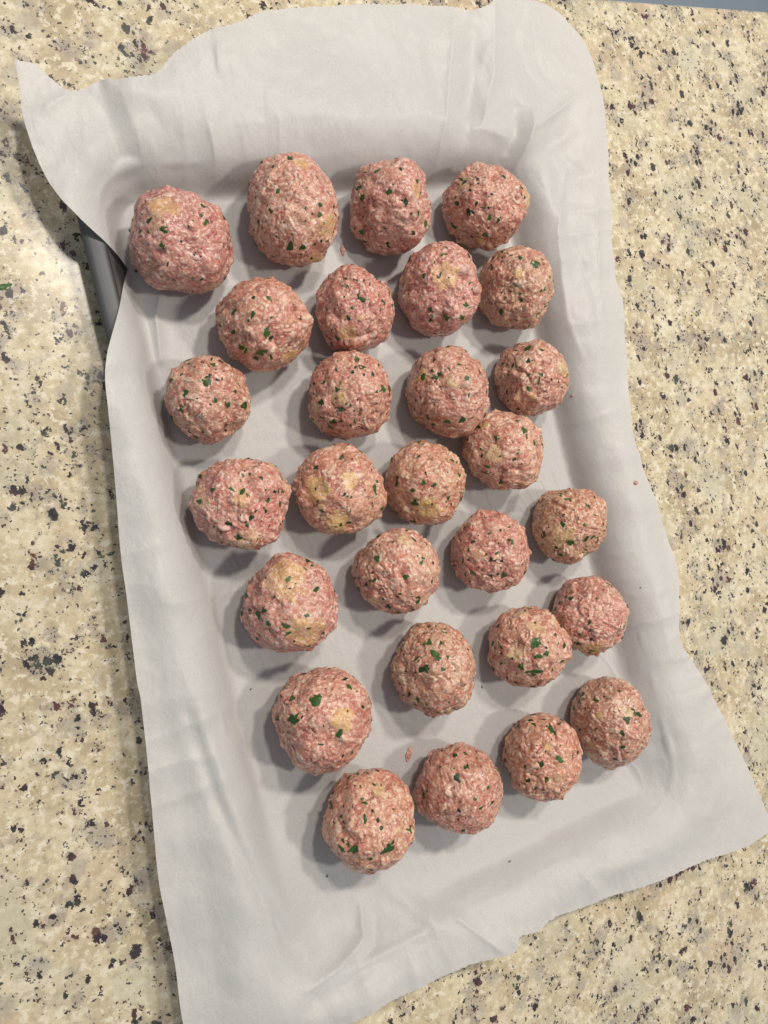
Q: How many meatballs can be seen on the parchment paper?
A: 28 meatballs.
